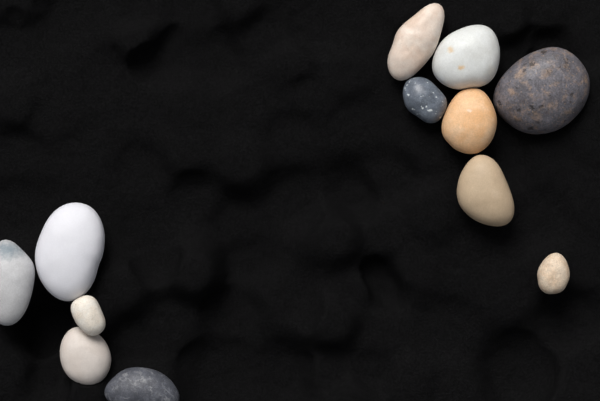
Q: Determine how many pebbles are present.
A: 12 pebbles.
